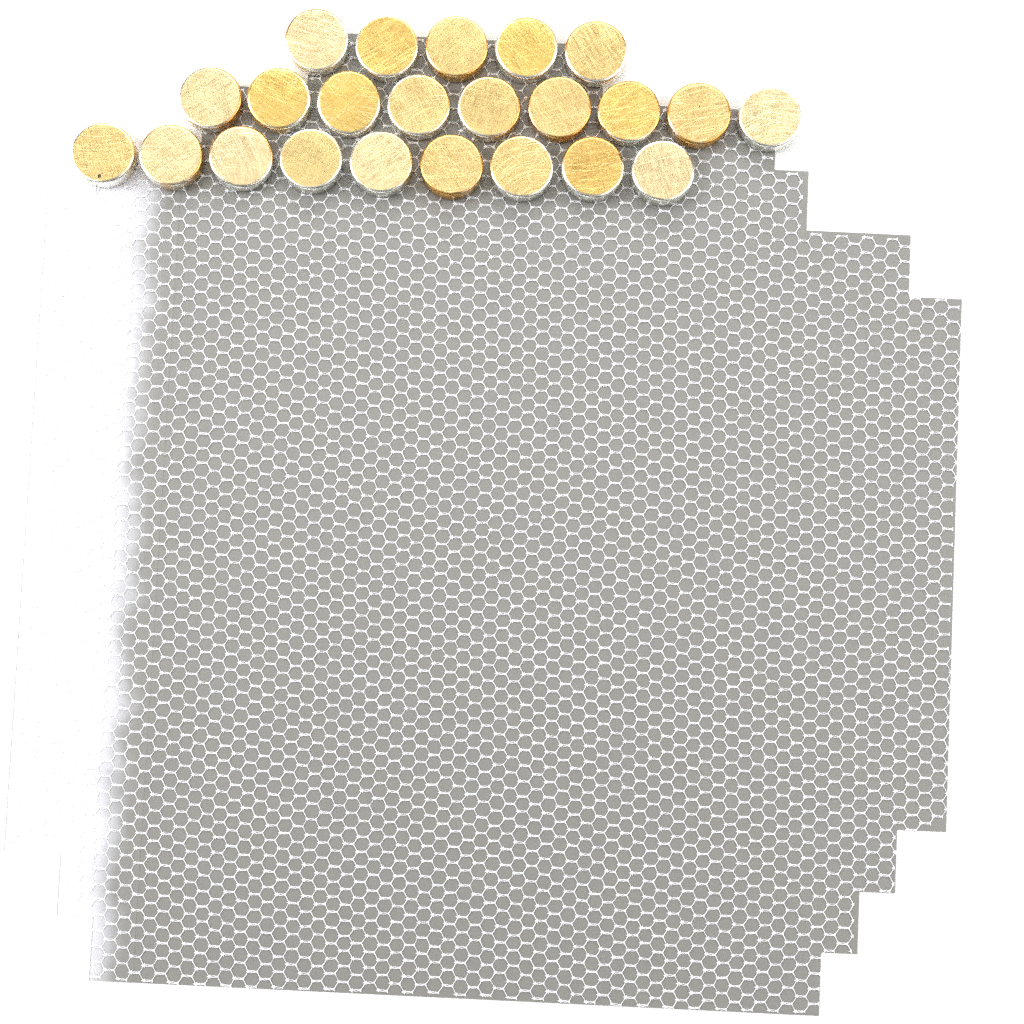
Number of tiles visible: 23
